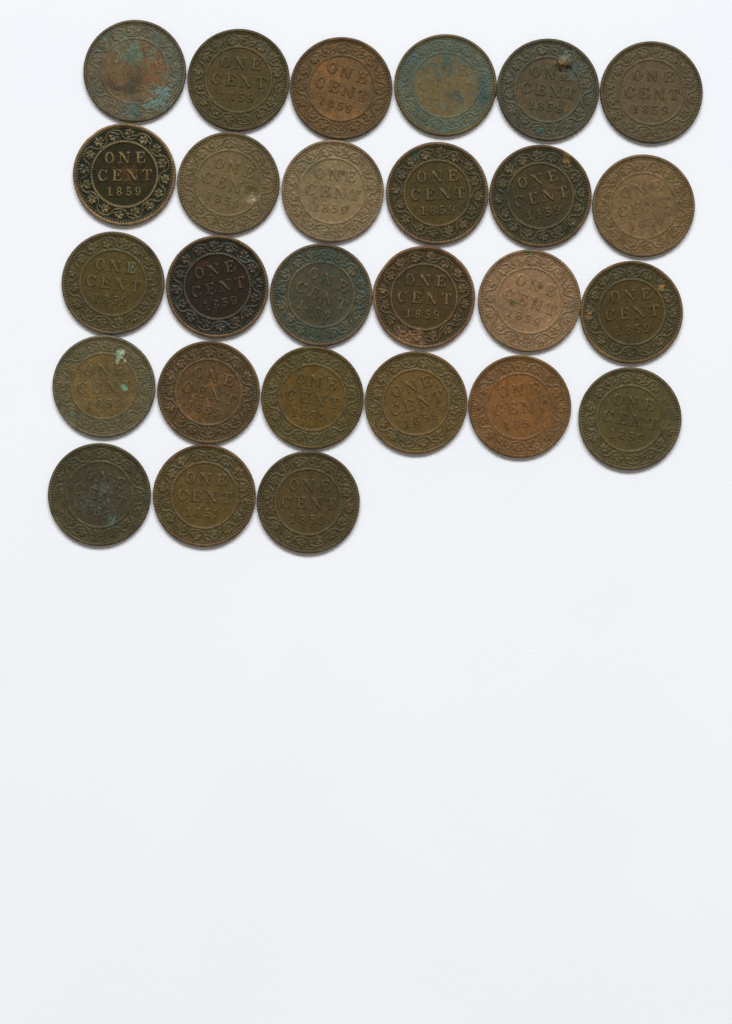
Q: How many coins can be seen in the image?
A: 27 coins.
